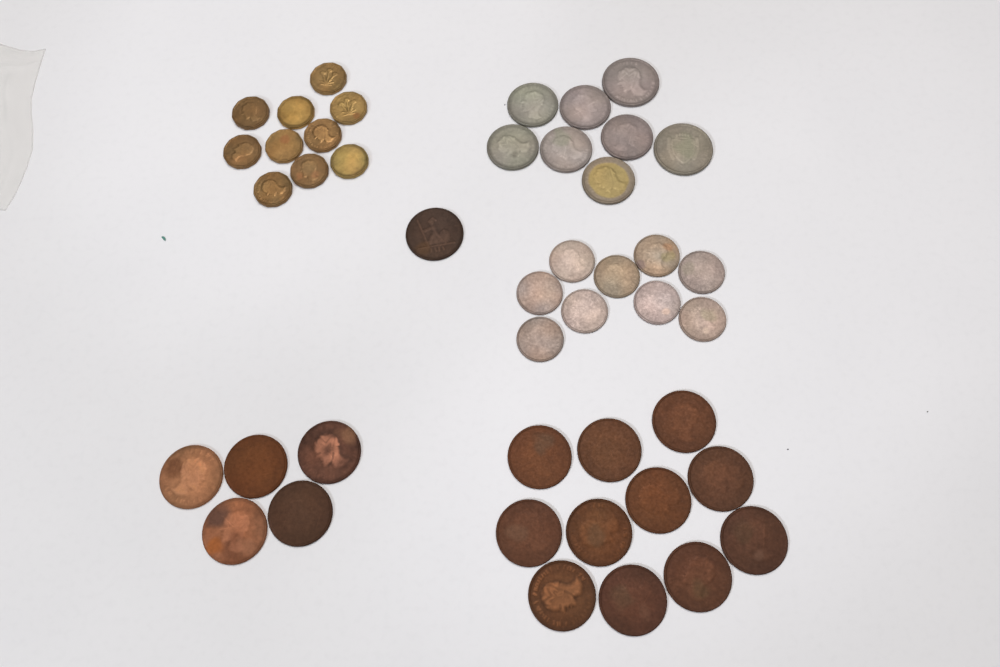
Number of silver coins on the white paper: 17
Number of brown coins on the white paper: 17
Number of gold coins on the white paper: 10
